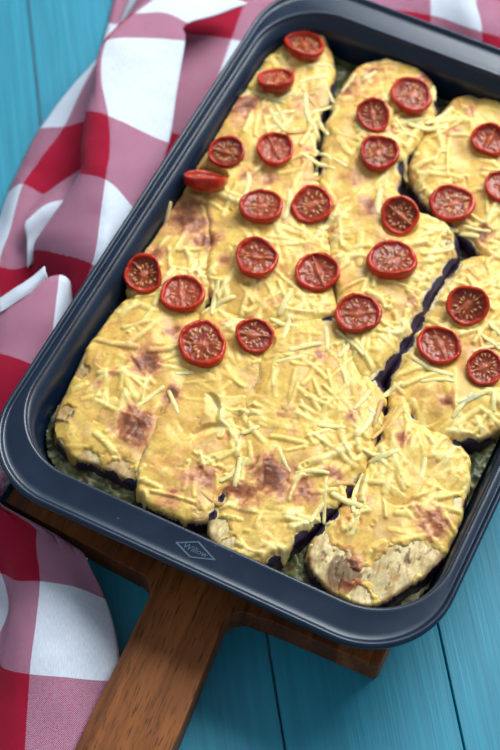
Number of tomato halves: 25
